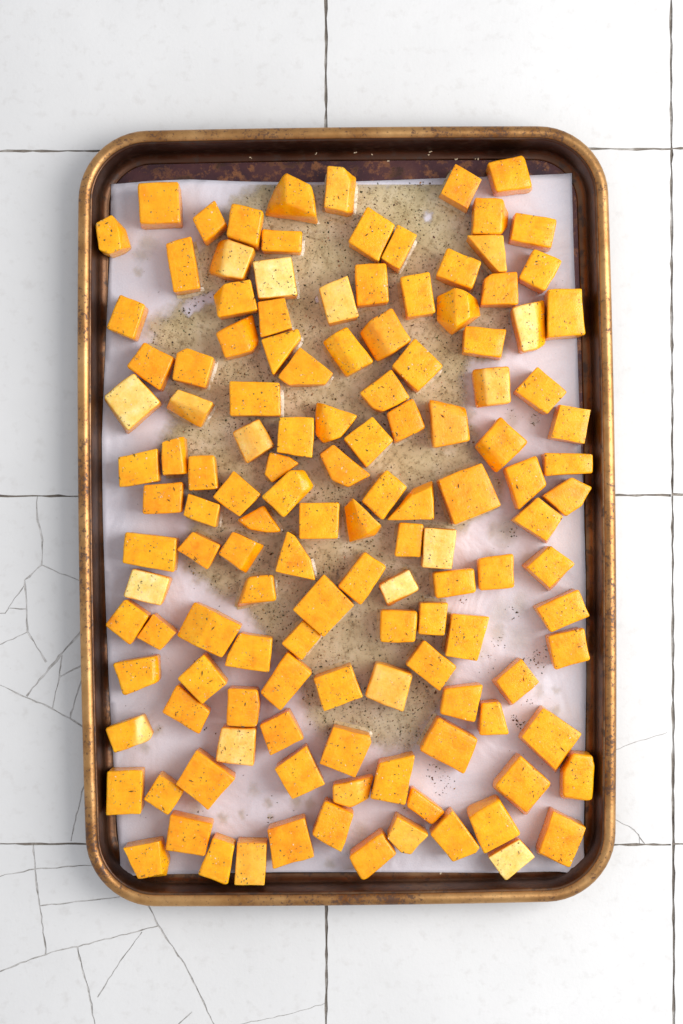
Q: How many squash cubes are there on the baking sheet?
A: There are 133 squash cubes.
